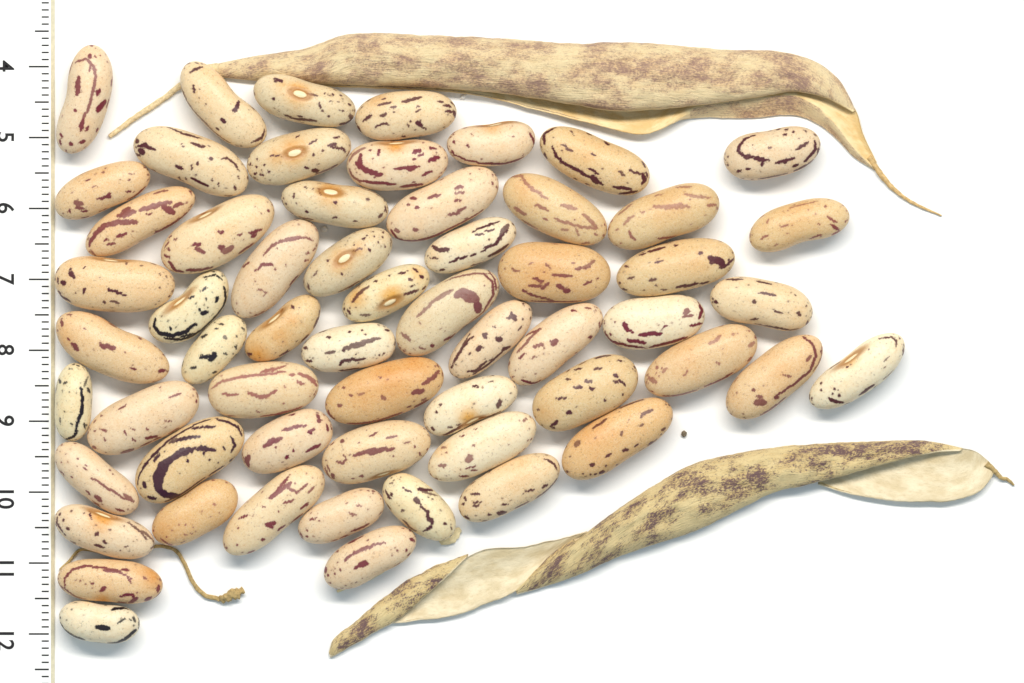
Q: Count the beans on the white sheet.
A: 59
